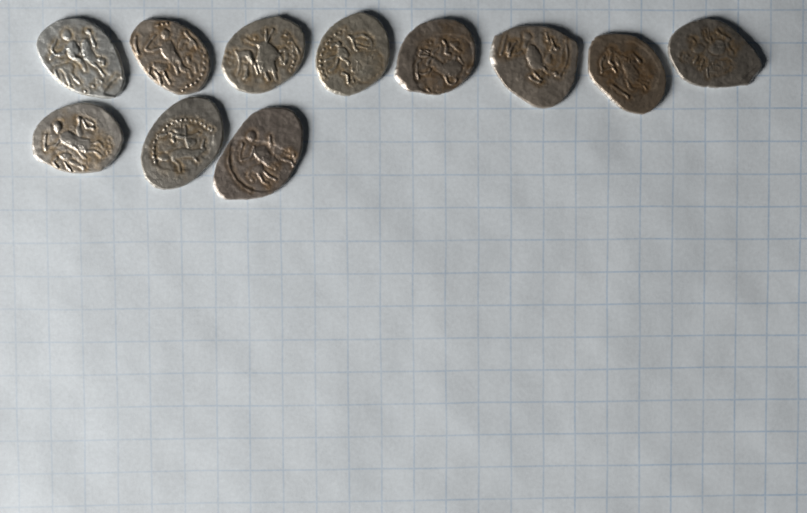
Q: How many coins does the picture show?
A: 11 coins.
